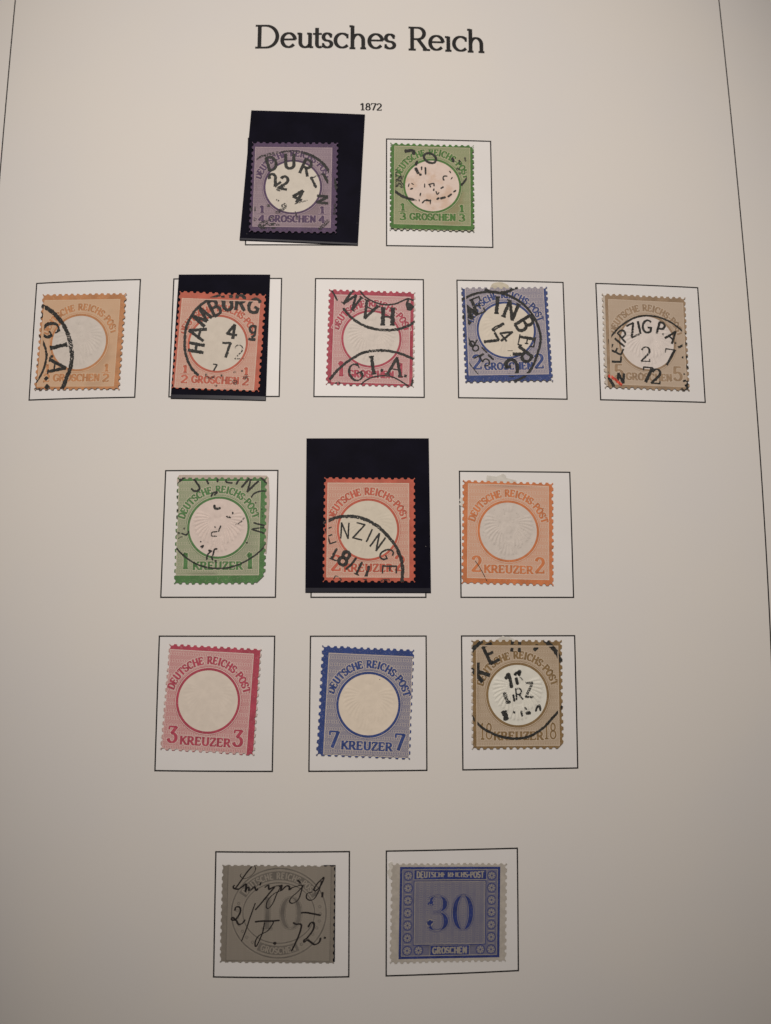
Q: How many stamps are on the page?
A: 15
